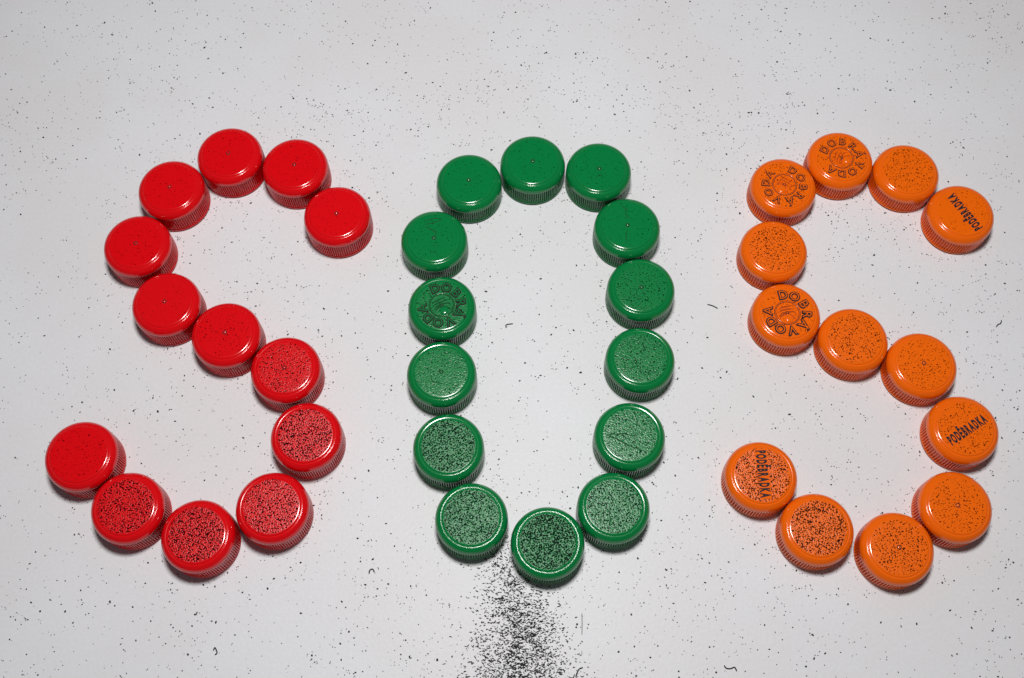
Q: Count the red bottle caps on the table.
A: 13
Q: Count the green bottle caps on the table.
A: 14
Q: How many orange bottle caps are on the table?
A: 13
